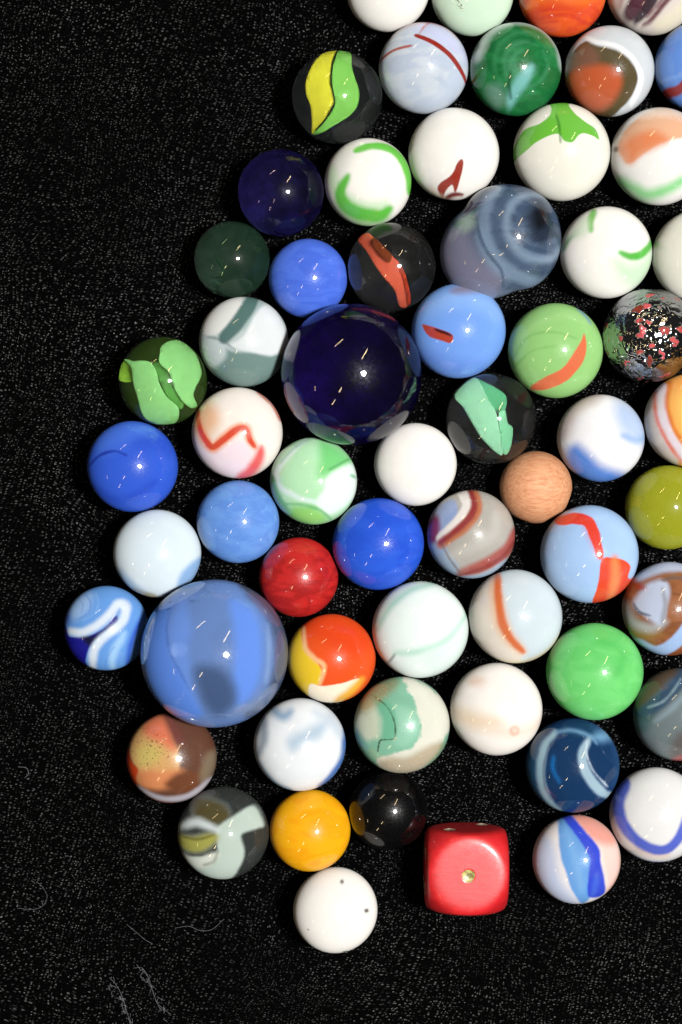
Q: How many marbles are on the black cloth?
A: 60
